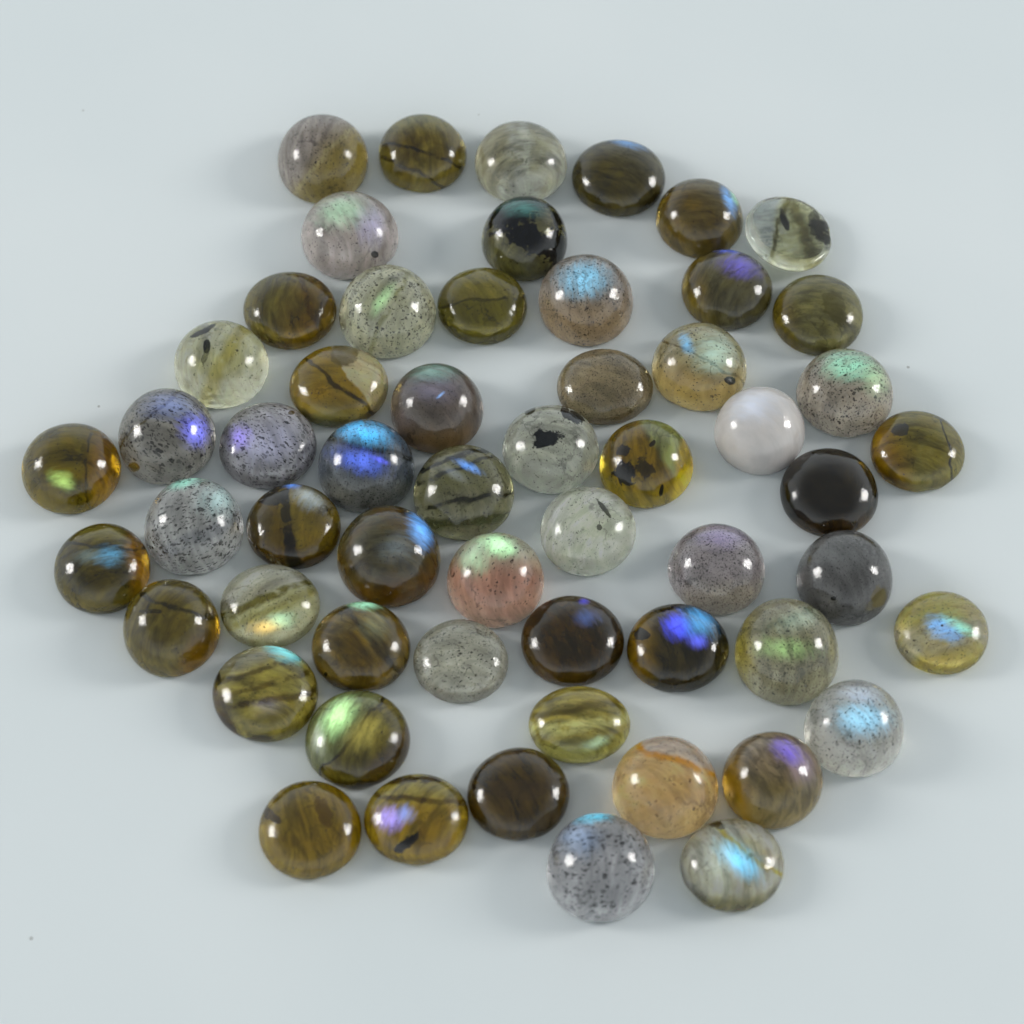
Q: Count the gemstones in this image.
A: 57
